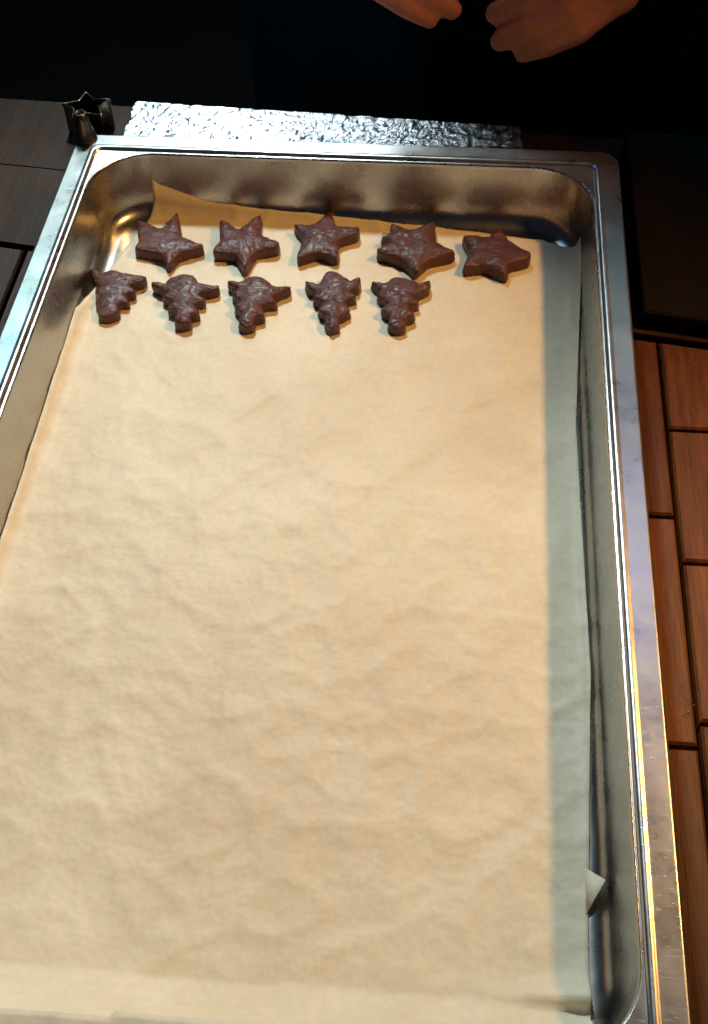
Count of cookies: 10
